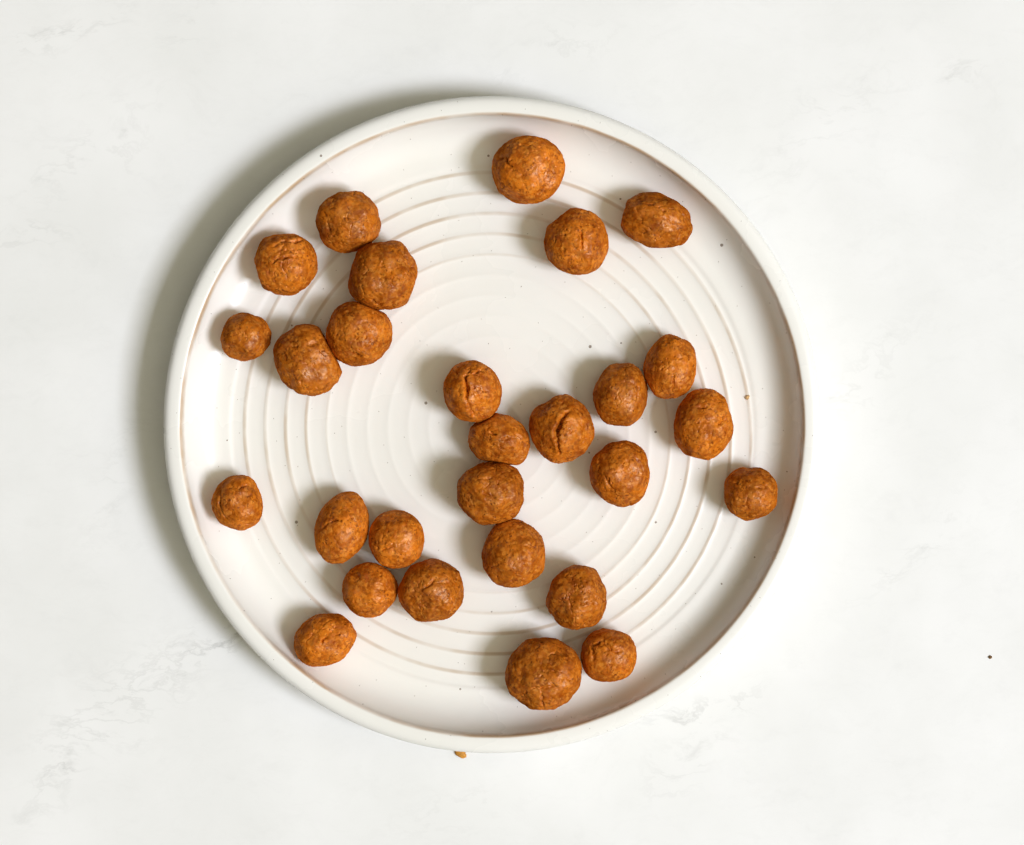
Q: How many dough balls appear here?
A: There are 28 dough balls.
